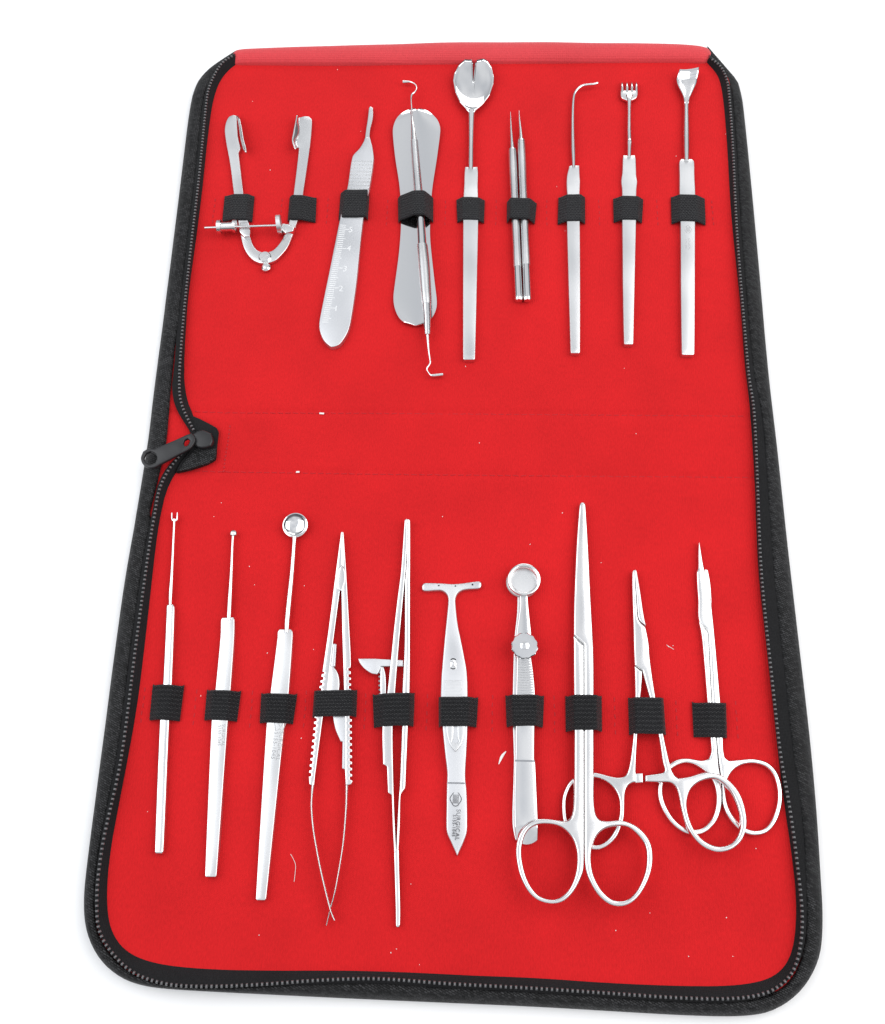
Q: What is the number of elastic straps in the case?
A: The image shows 19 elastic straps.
